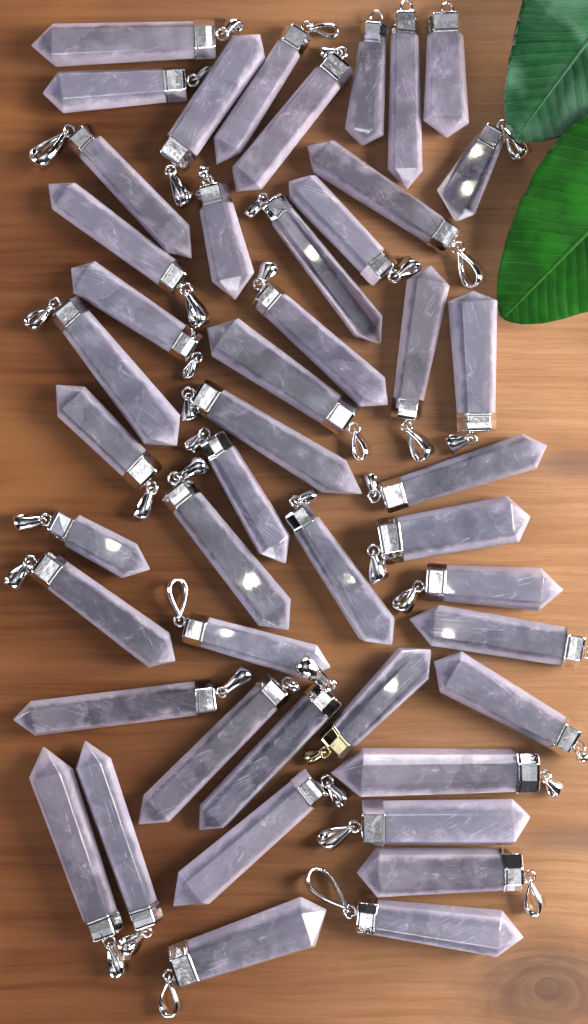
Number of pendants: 46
